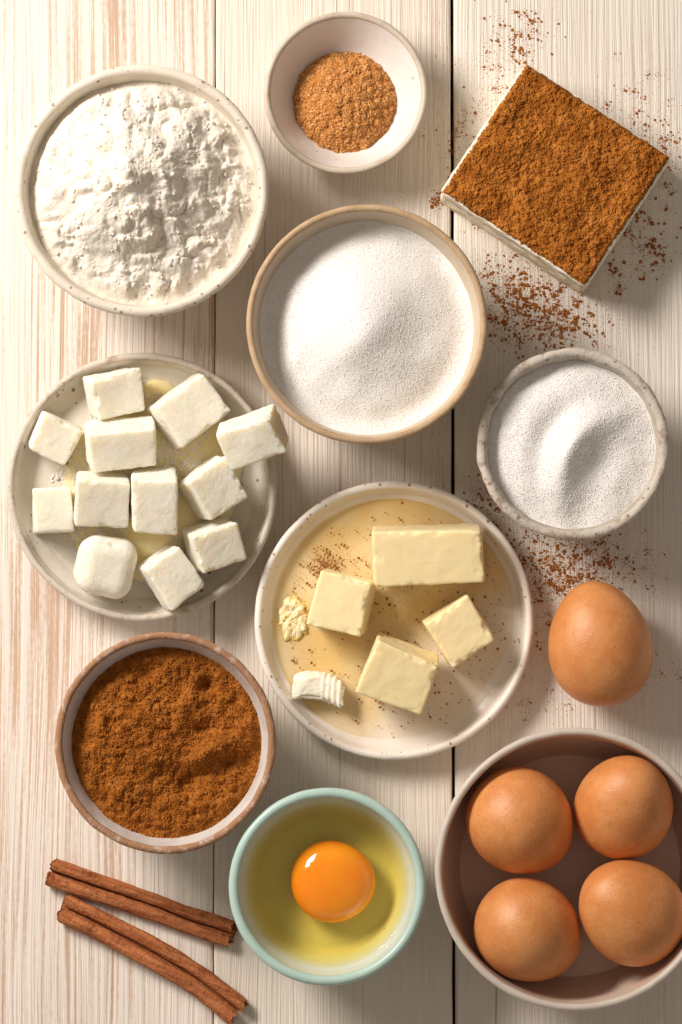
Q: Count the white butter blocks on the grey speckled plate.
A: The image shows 12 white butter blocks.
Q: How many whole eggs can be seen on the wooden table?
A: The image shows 5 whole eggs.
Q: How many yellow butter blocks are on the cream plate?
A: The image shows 4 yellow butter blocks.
